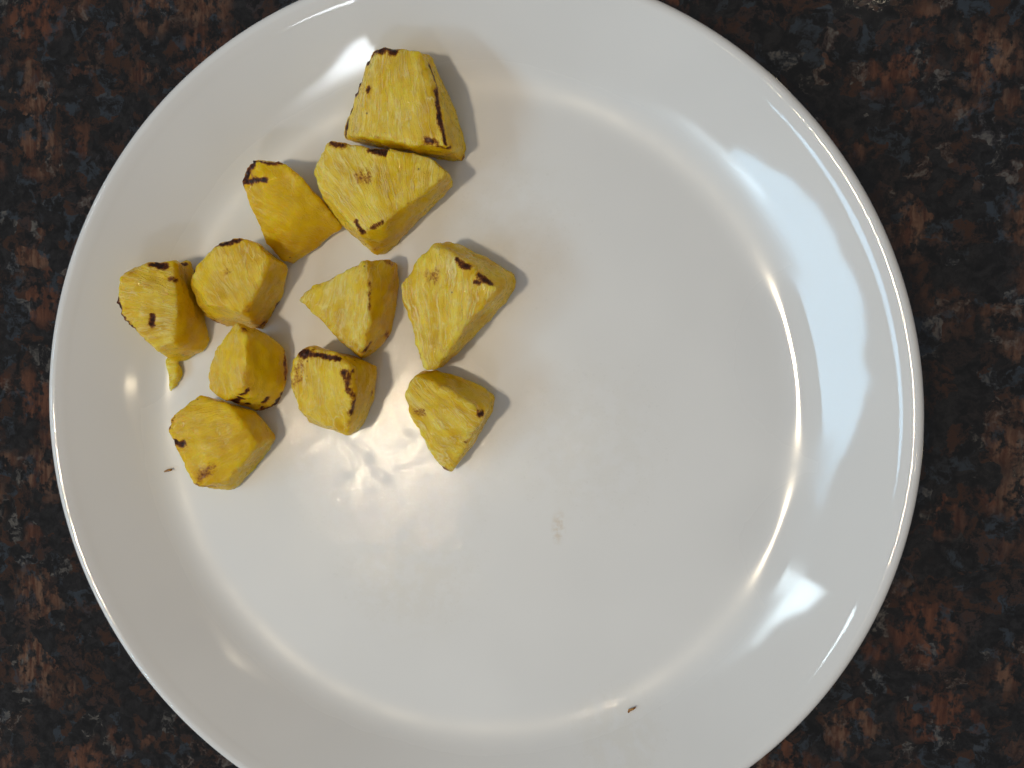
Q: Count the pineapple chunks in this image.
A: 11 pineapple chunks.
